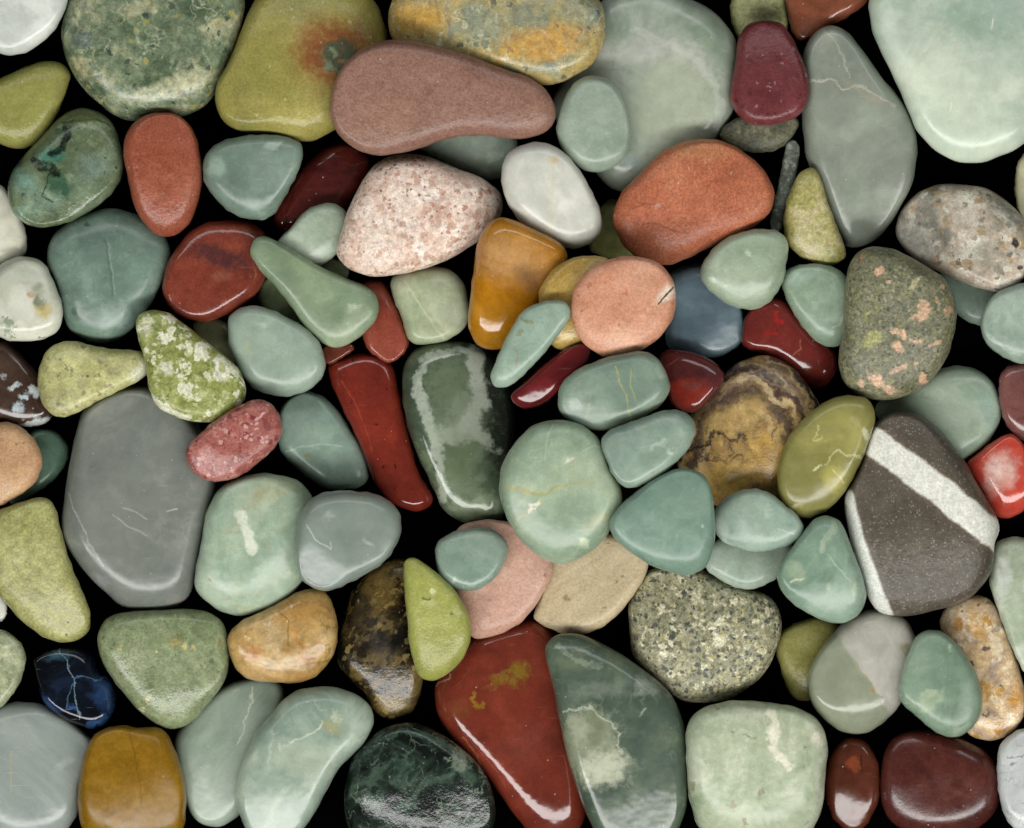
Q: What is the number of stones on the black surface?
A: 105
